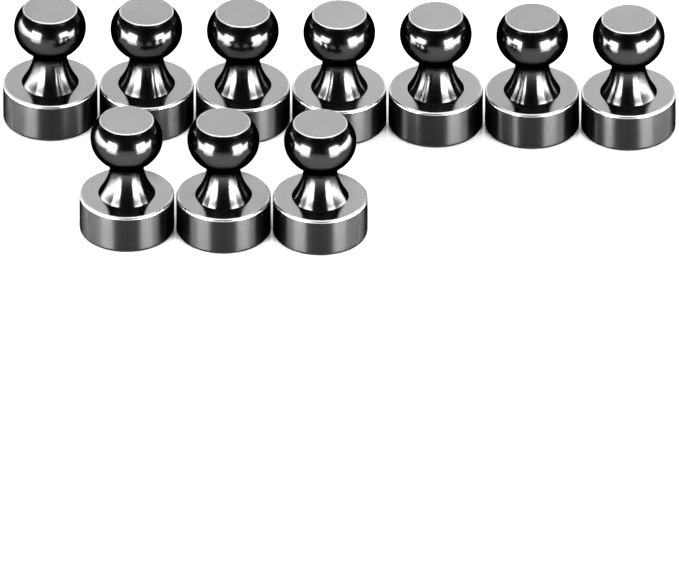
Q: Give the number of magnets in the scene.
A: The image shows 10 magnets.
